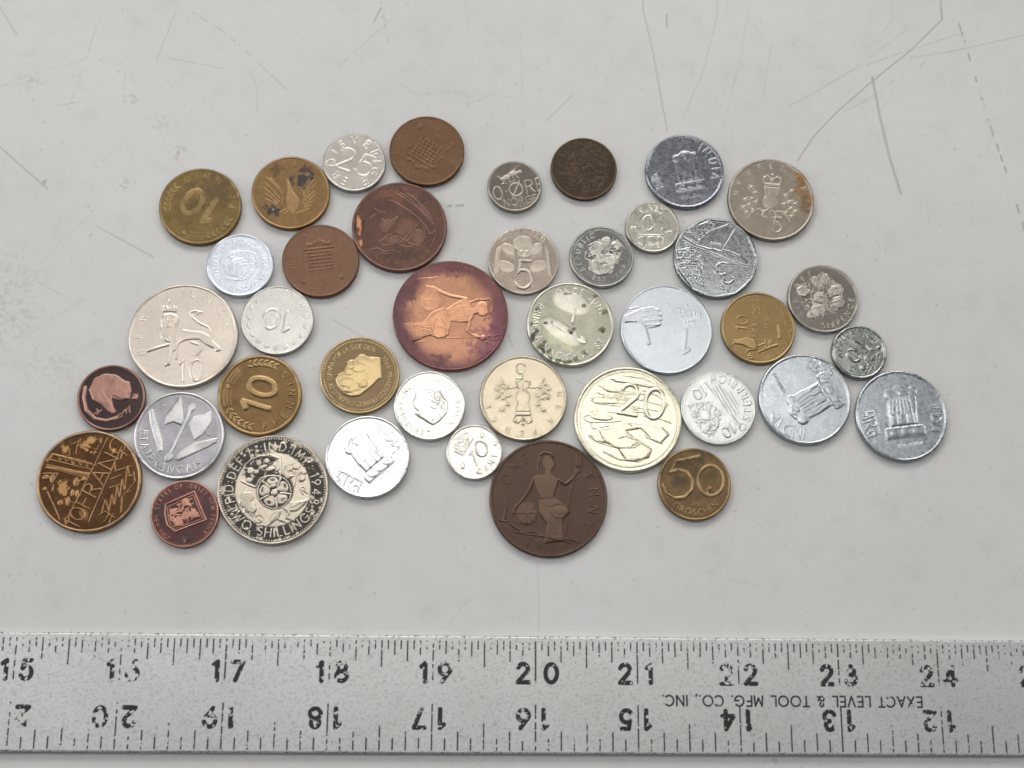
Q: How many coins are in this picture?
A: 40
